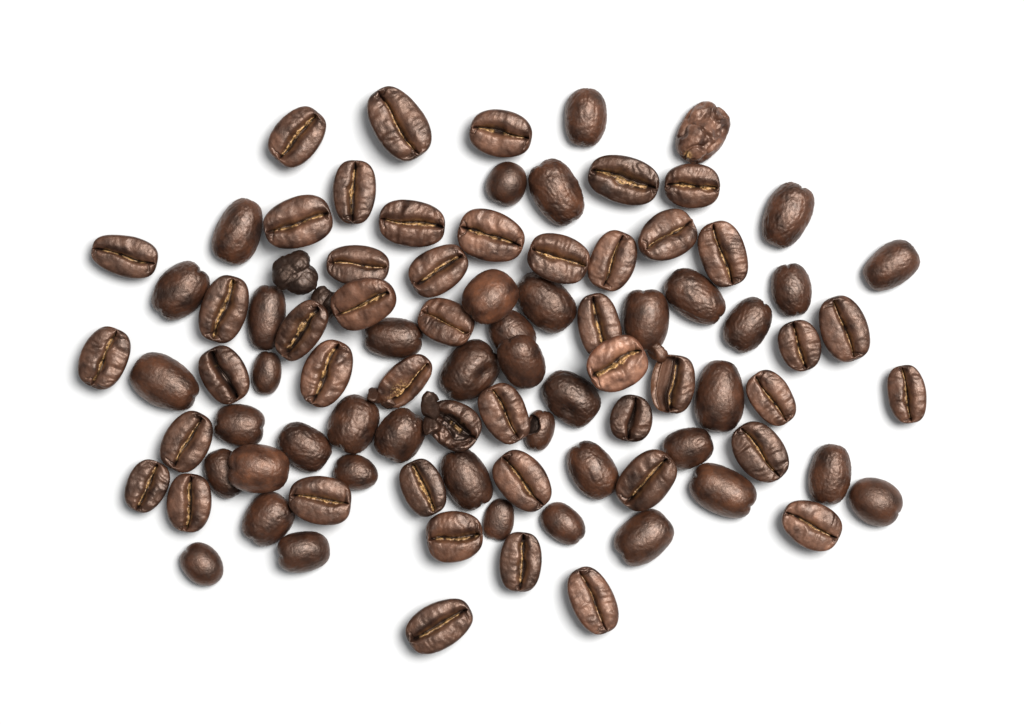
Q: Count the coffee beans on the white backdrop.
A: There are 92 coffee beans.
